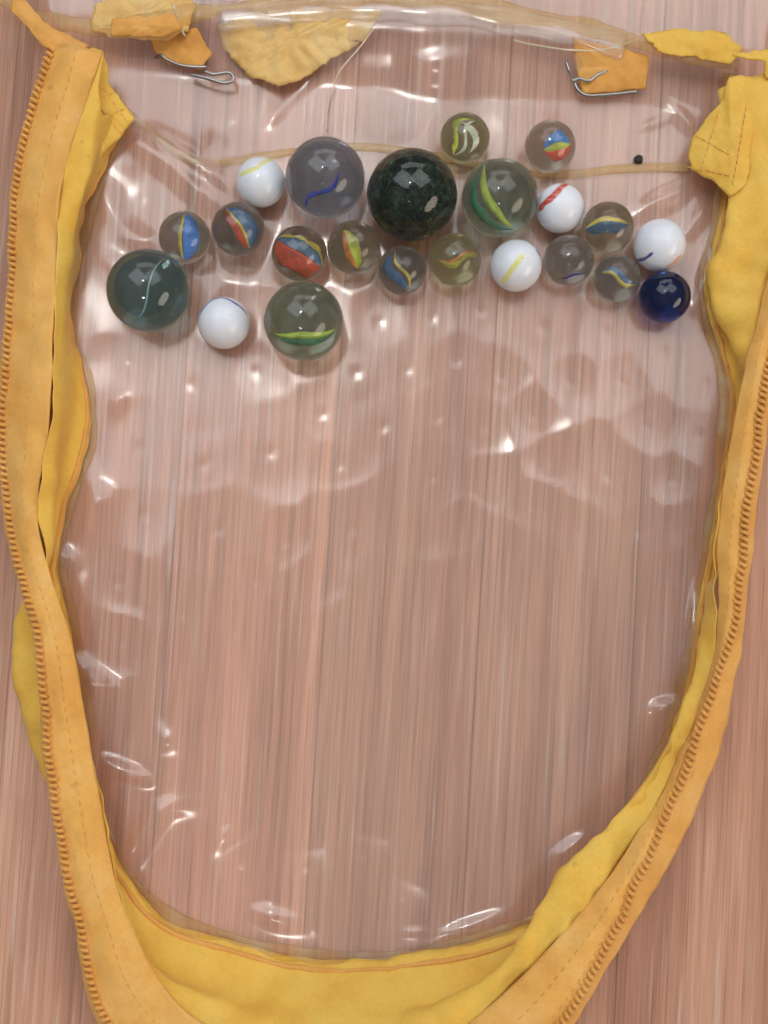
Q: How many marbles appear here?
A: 22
